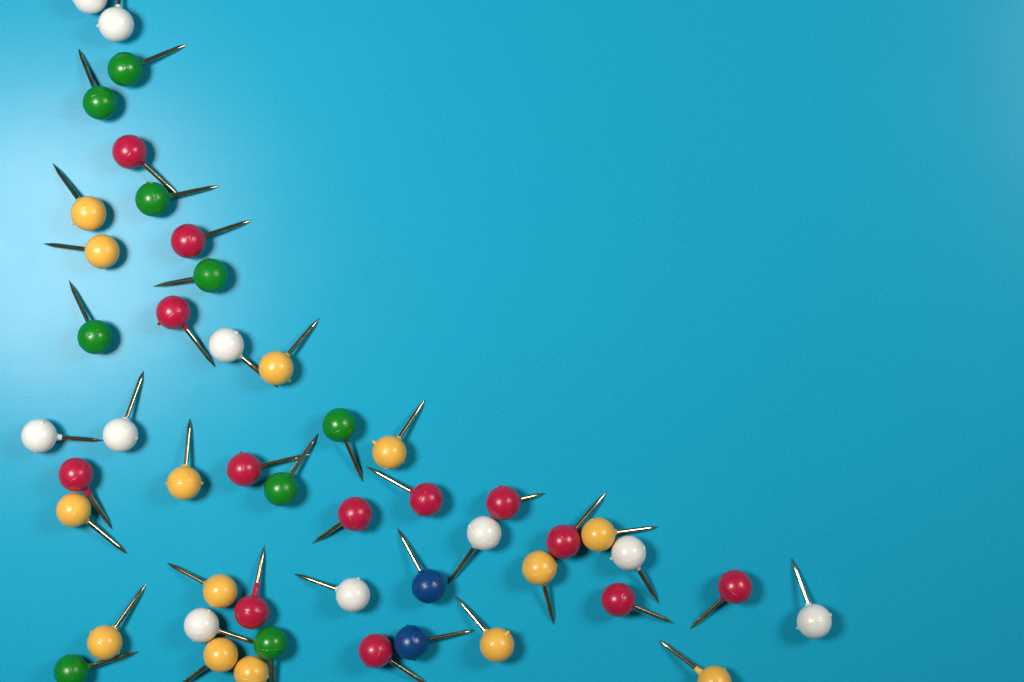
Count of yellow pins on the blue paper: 14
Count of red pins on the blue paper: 13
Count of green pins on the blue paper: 9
